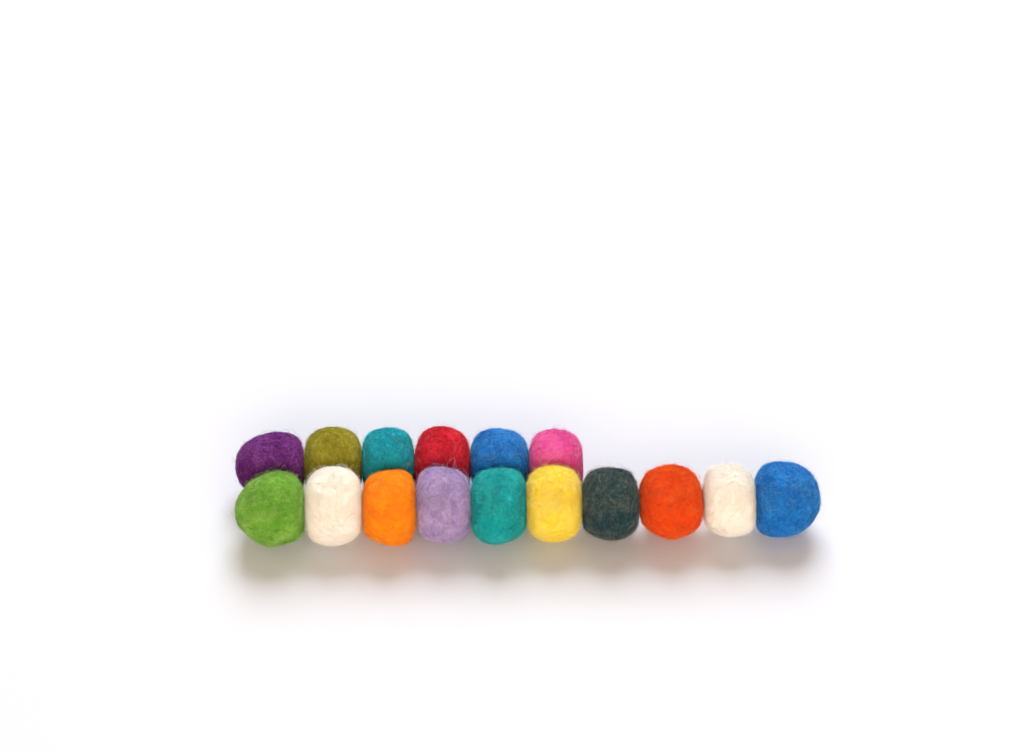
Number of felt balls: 16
